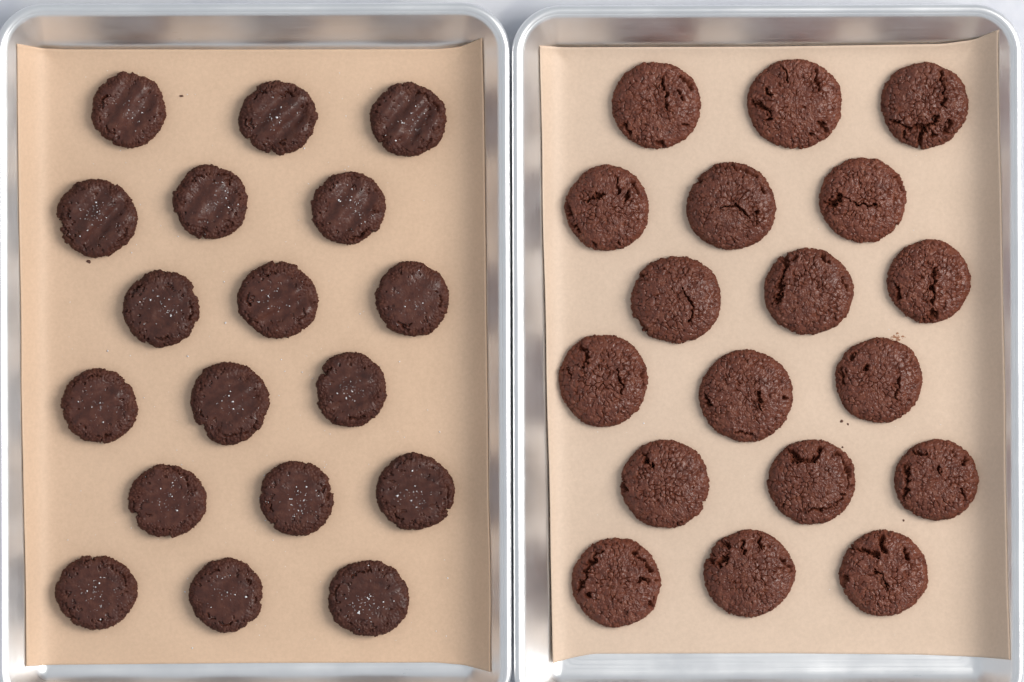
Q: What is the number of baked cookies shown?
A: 18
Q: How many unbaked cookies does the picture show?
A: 18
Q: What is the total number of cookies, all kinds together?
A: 36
